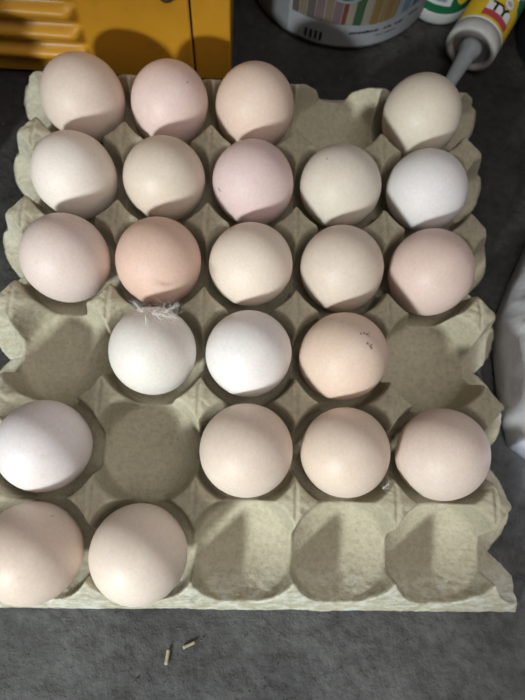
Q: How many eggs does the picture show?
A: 23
